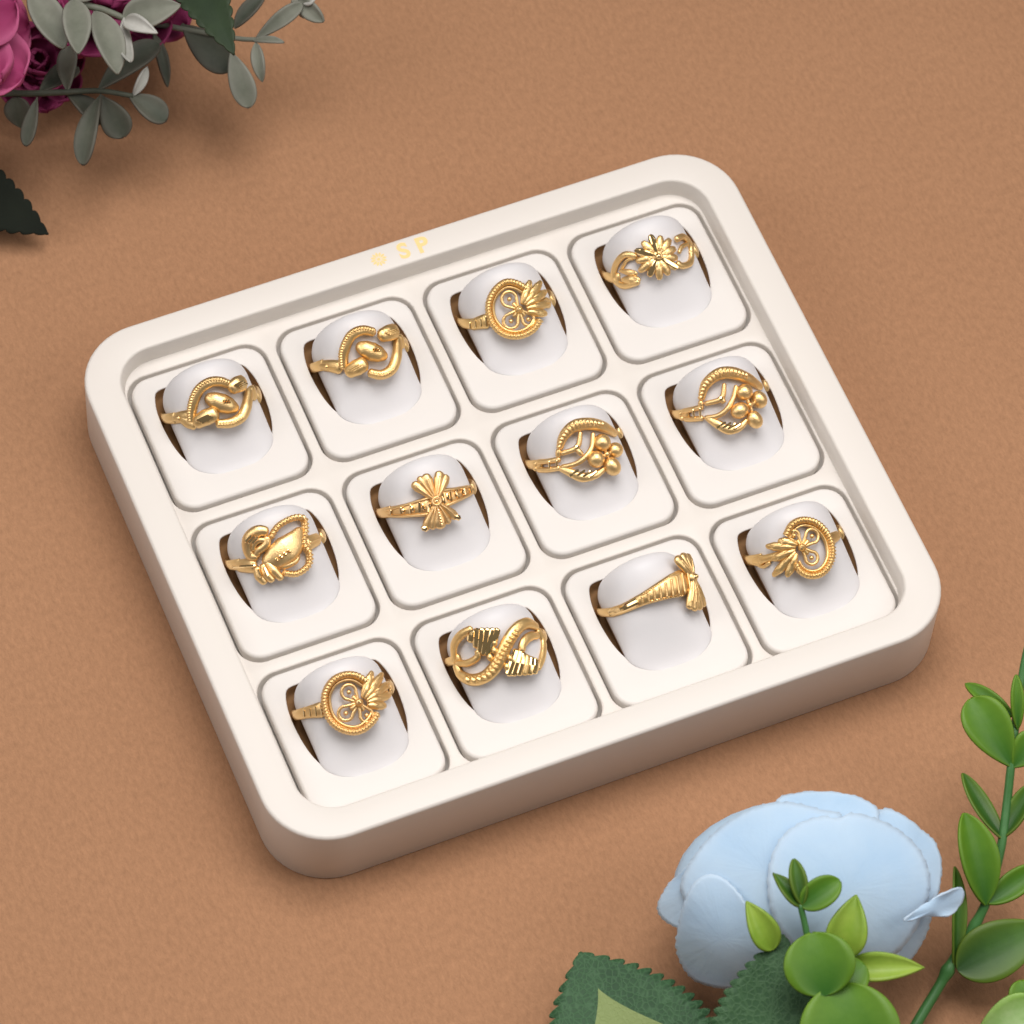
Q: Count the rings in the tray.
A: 12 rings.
